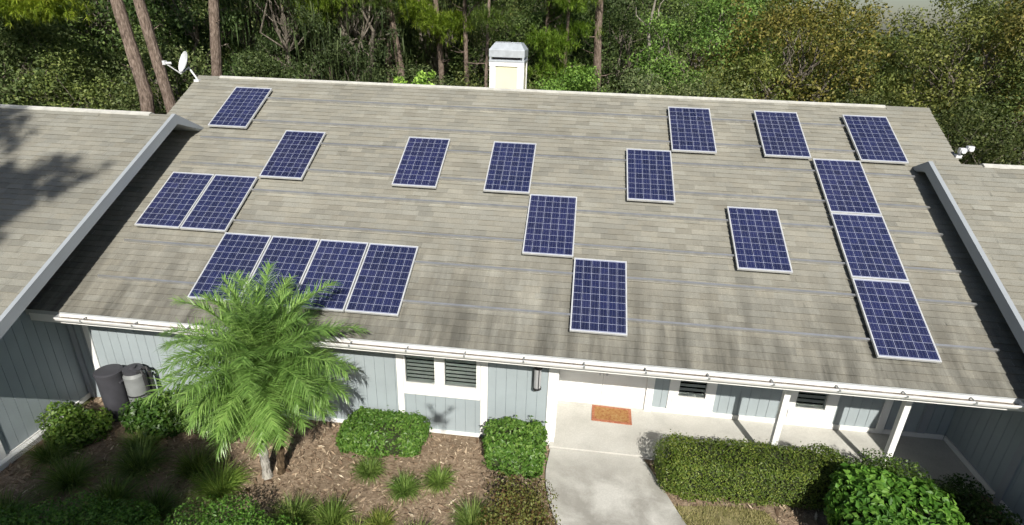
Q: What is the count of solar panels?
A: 20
